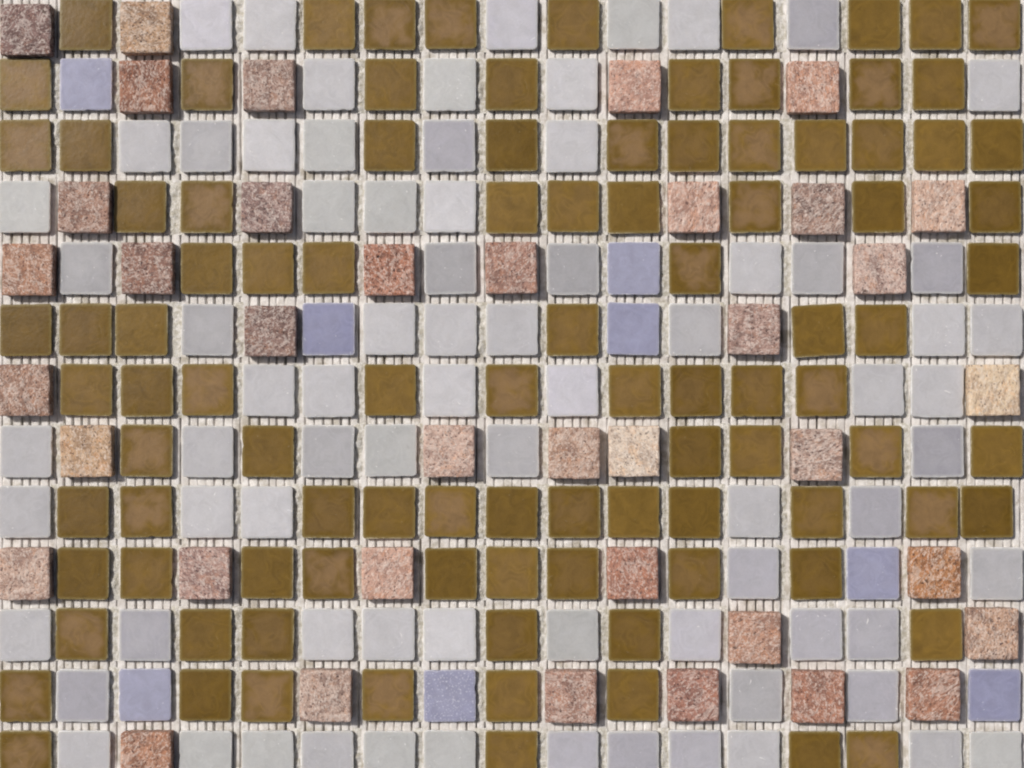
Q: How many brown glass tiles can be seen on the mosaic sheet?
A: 99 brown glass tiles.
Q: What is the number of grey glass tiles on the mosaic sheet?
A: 76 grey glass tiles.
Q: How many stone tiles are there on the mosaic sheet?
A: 38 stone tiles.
